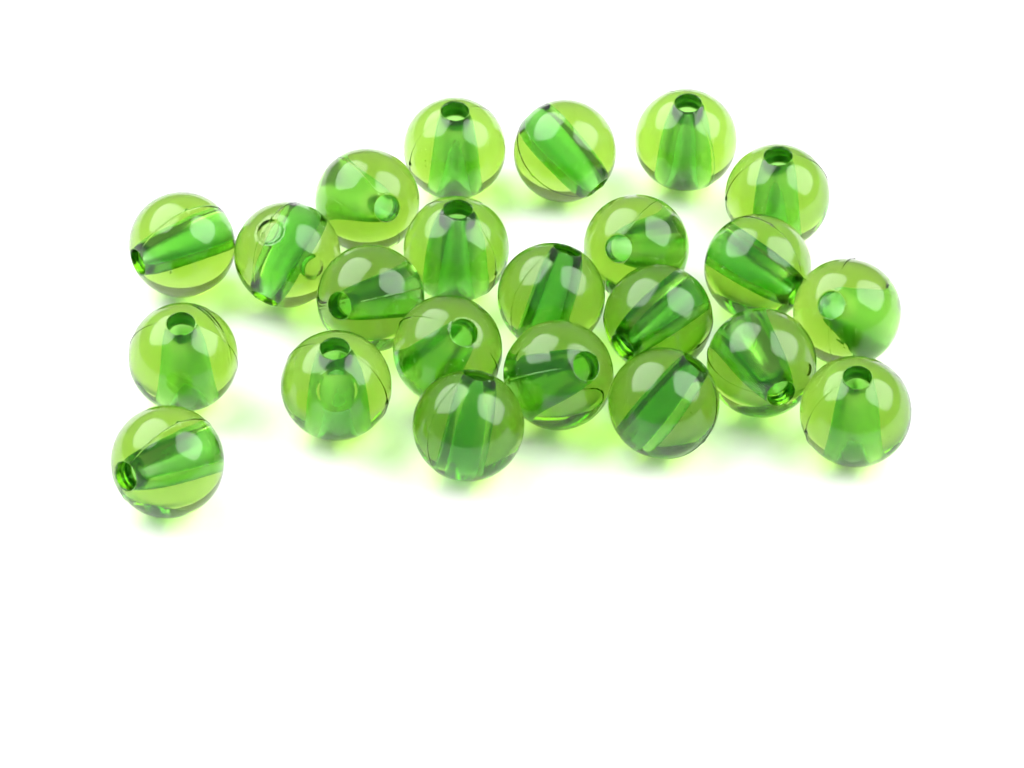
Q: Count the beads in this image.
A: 23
